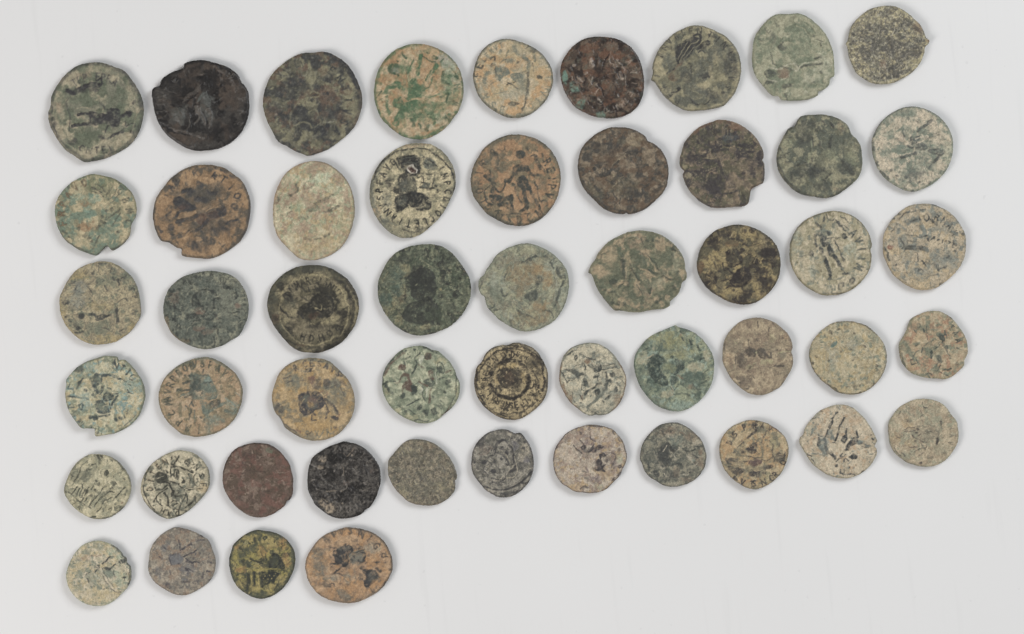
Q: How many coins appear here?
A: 52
